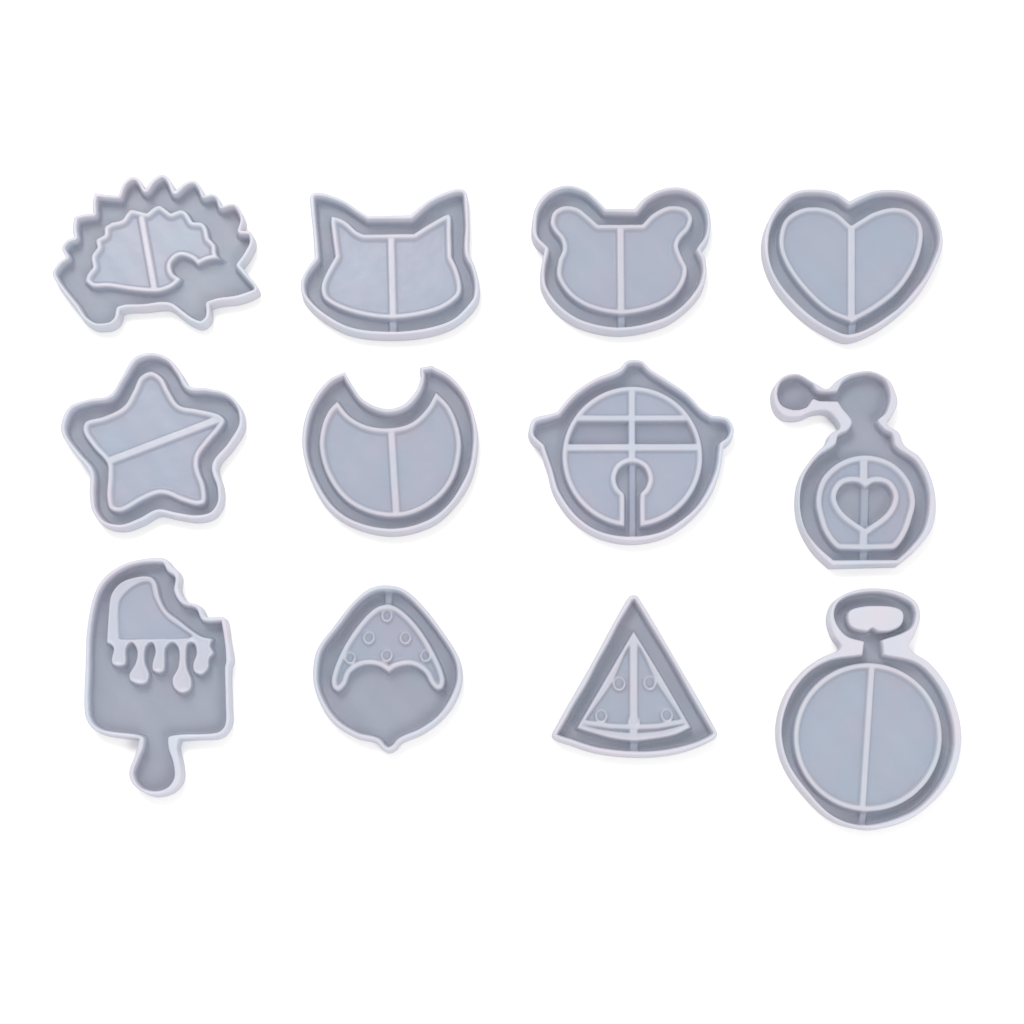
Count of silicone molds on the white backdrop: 12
